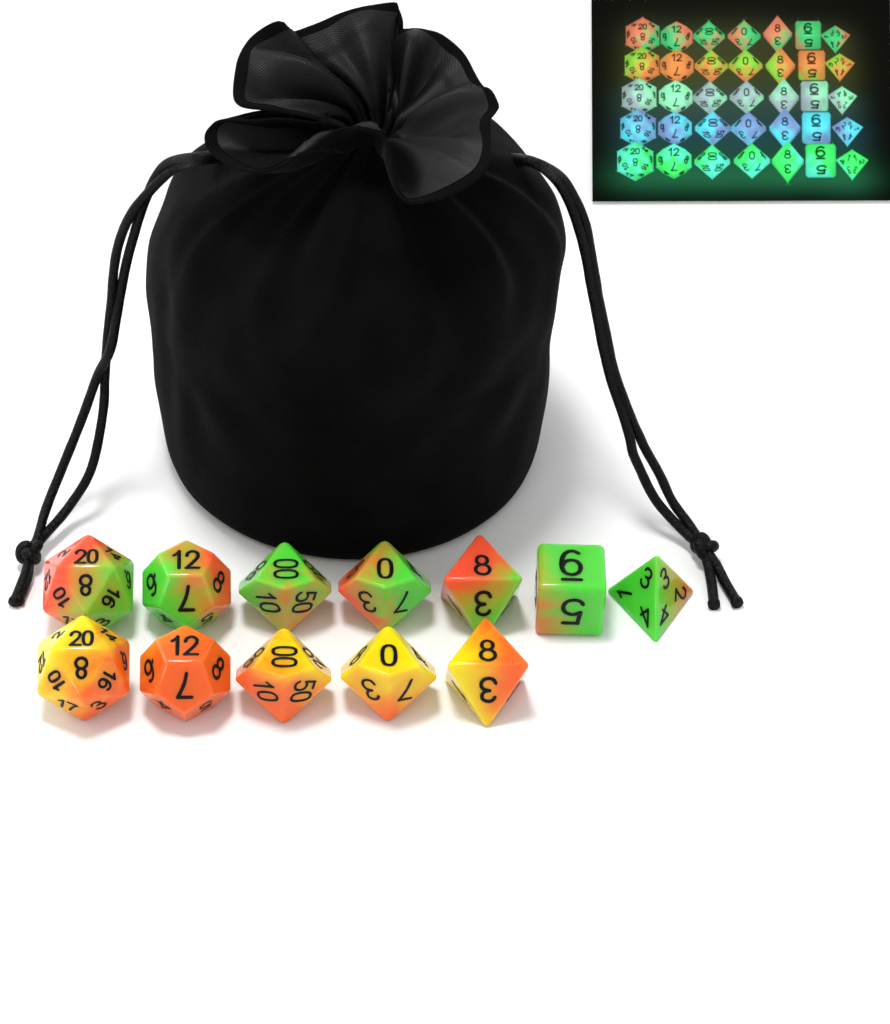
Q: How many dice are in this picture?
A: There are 12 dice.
